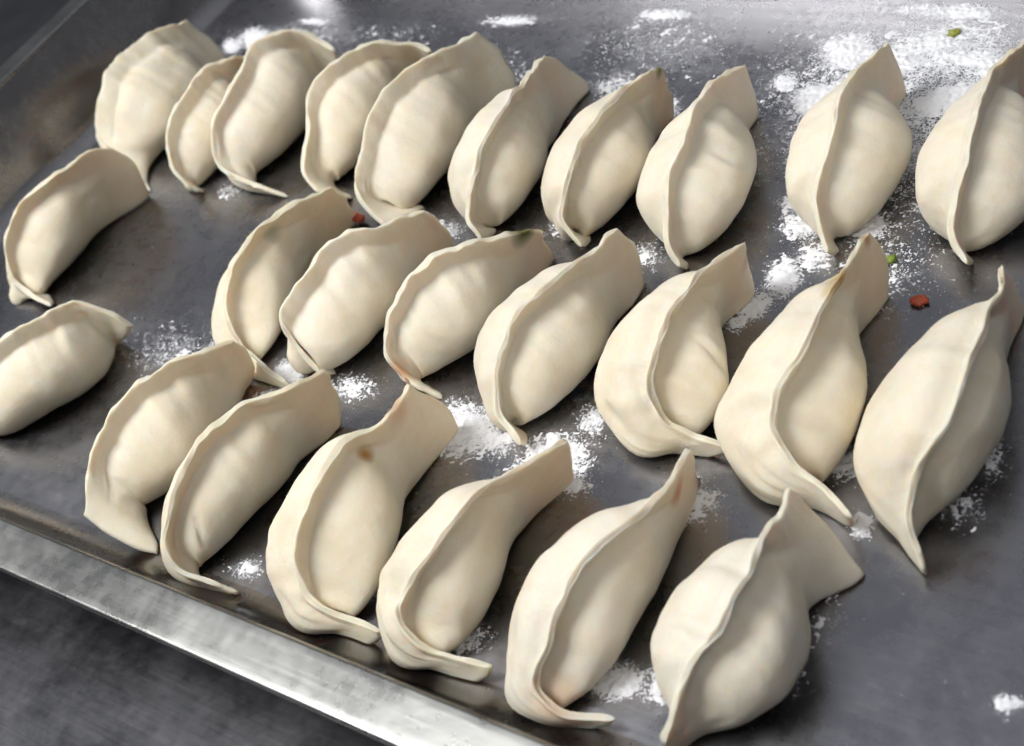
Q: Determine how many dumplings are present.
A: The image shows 25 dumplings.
